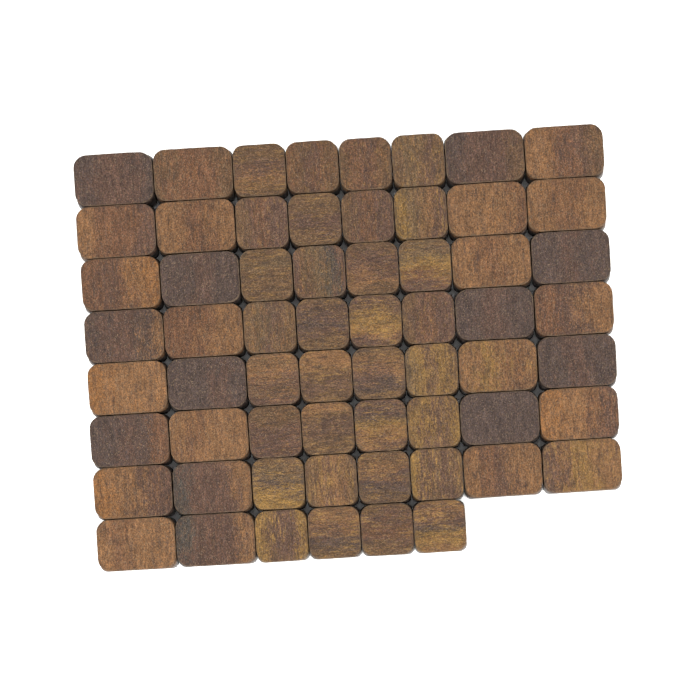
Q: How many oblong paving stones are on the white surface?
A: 30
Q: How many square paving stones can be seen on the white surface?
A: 32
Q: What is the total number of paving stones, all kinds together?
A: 62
